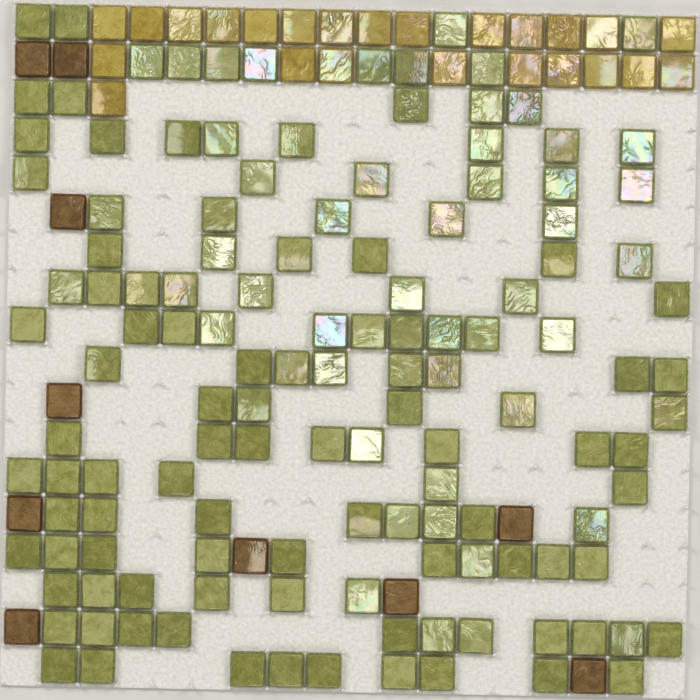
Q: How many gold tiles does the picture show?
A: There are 24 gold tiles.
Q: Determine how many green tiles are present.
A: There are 130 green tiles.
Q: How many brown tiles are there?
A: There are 10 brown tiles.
